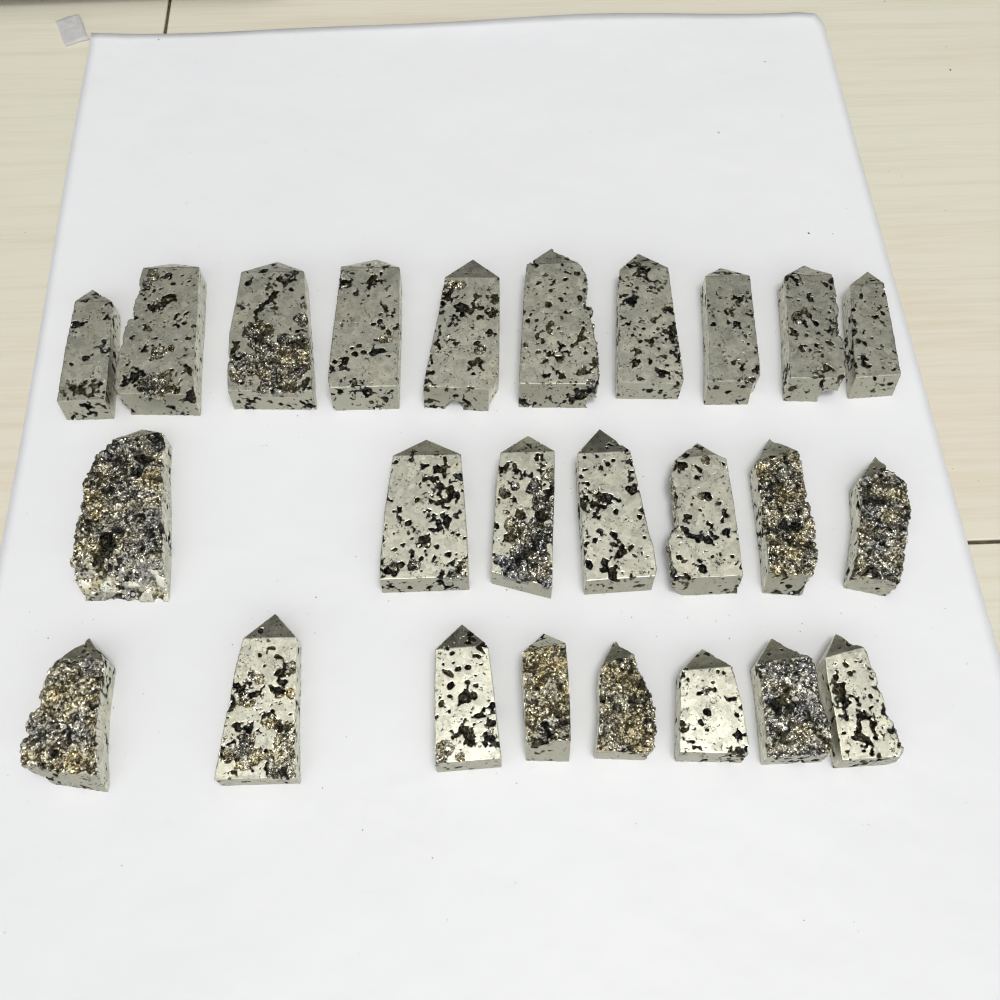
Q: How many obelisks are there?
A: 25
